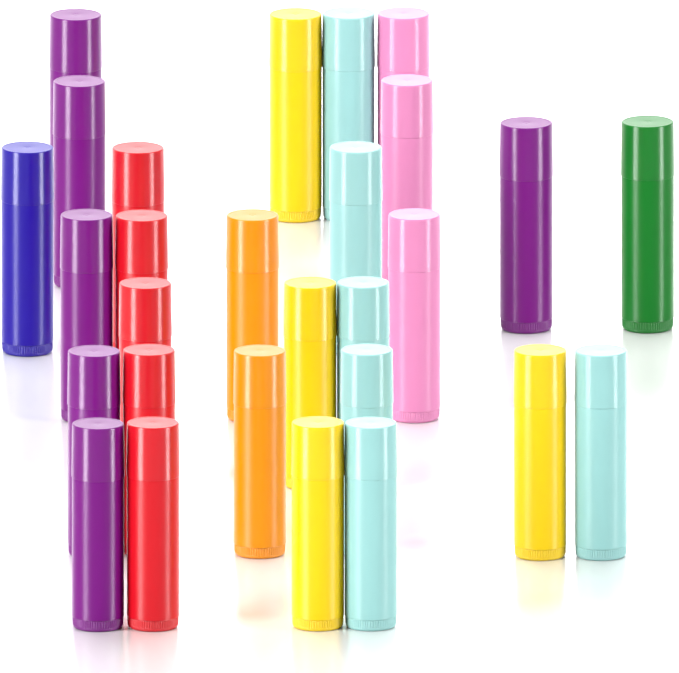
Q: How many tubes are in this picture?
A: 28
